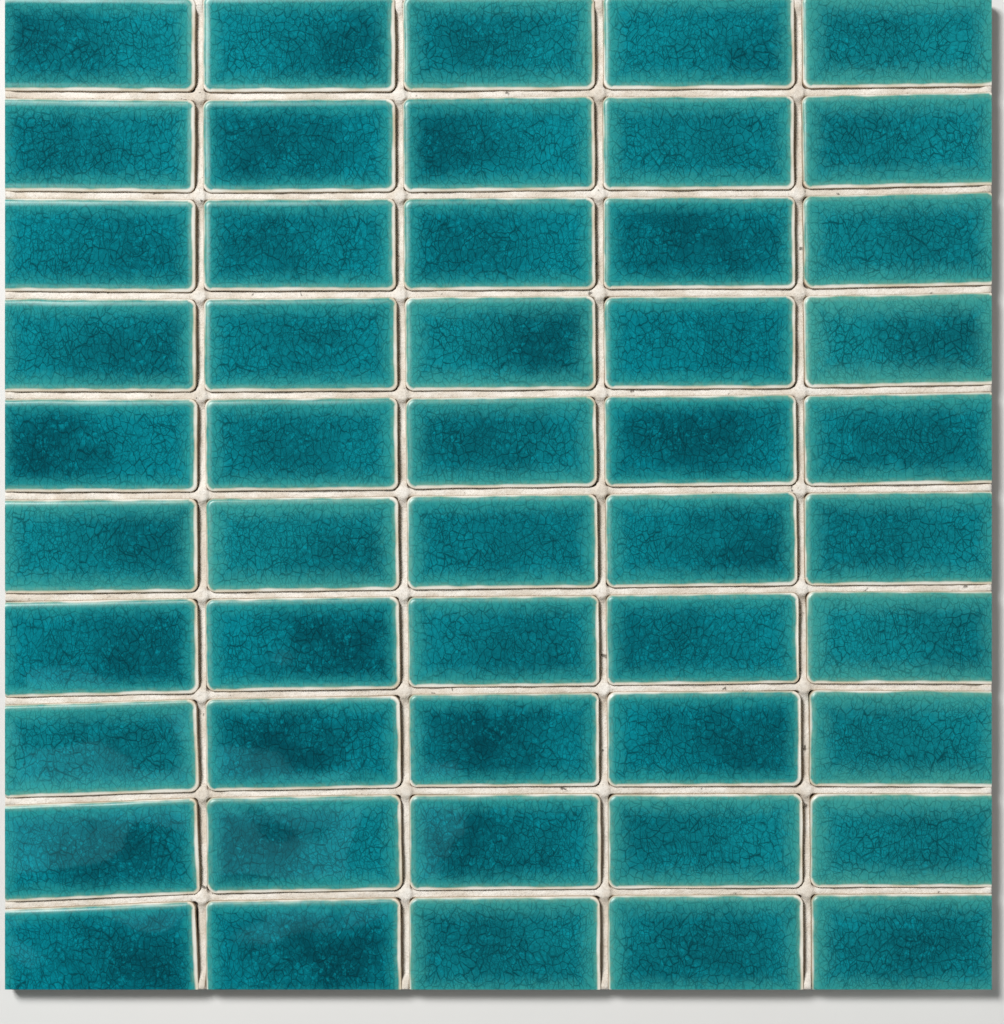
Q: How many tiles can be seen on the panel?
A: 50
